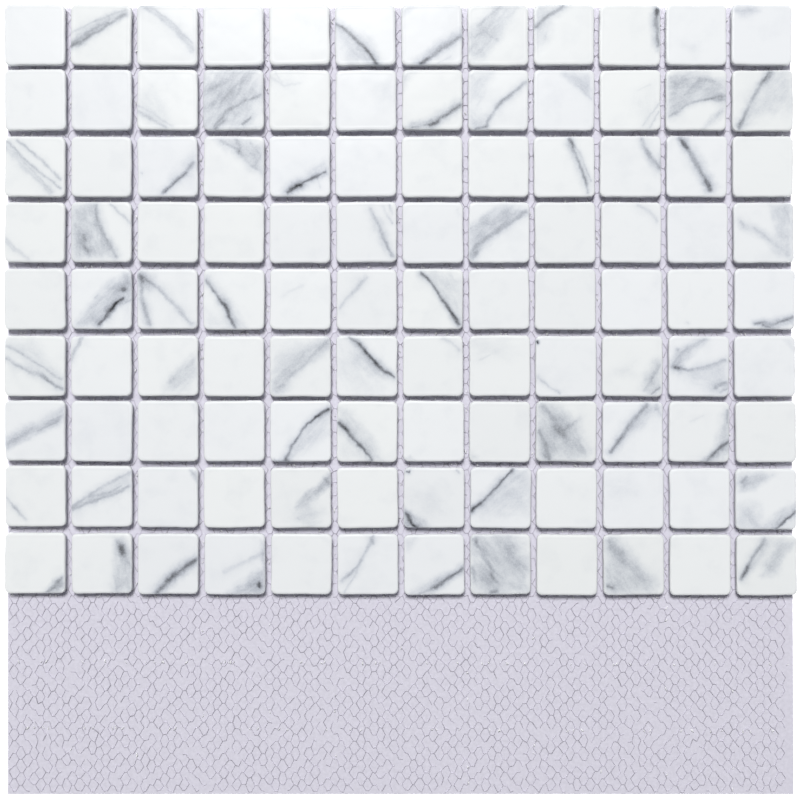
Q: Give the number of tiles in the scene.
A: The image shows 108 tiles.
